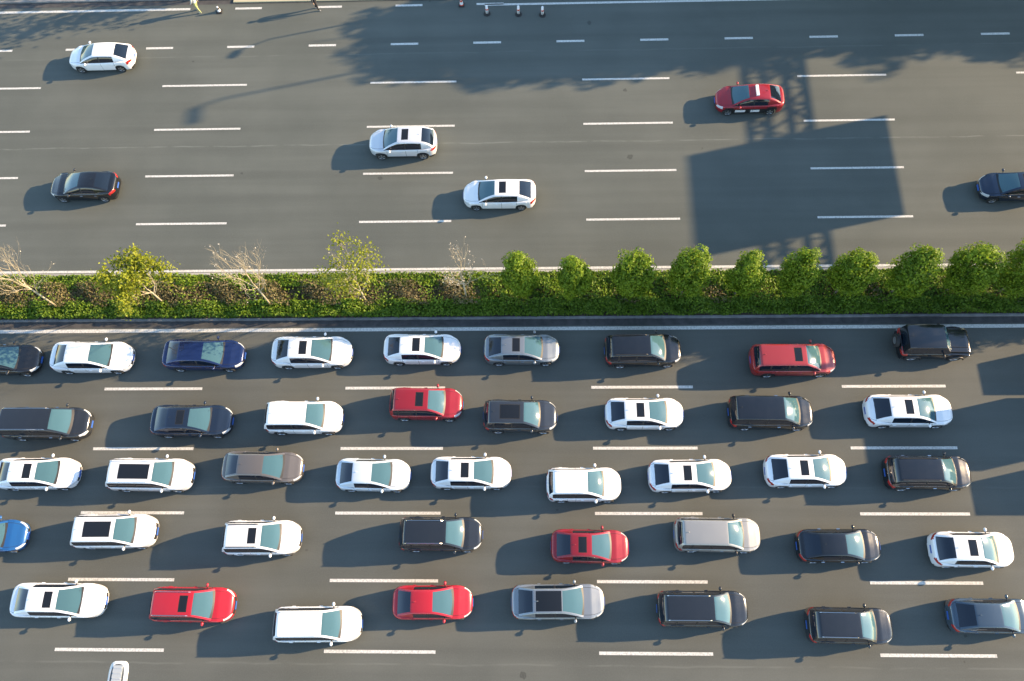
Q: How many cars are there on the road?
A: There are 48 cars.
